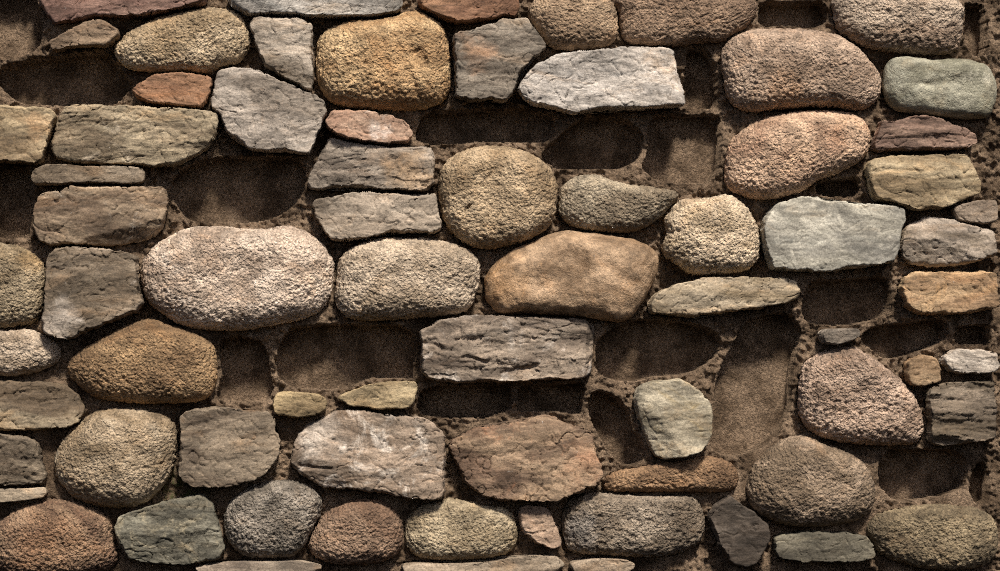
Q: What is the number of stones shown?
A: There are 72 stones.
